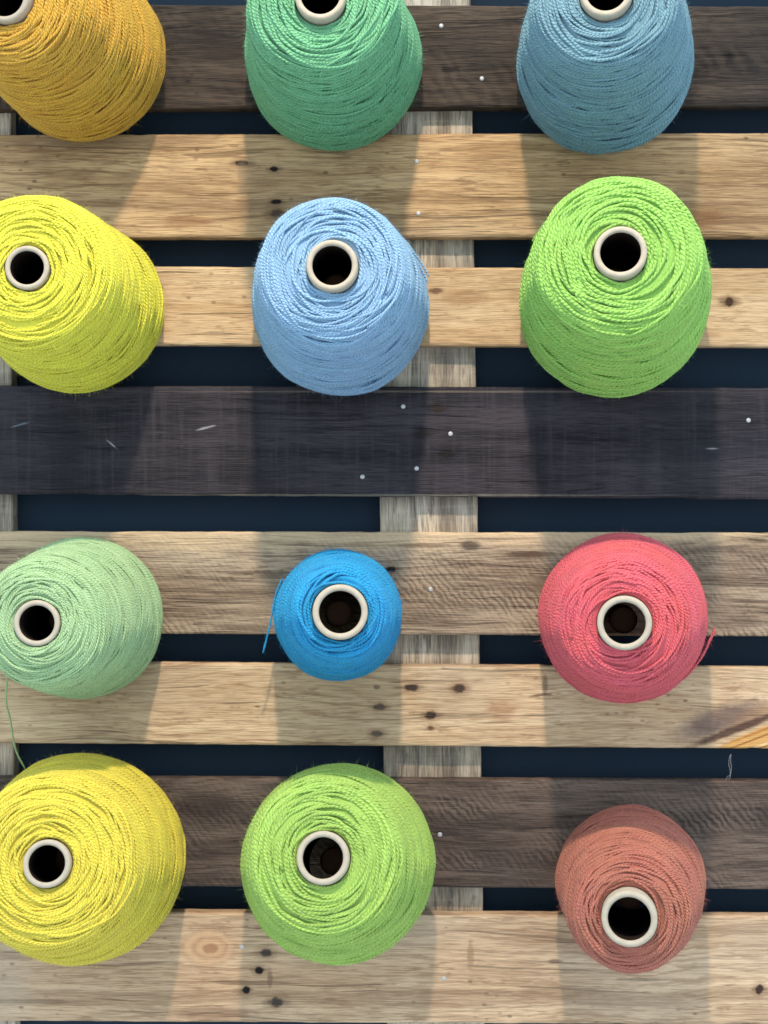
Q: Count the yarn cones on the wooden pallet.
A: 12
